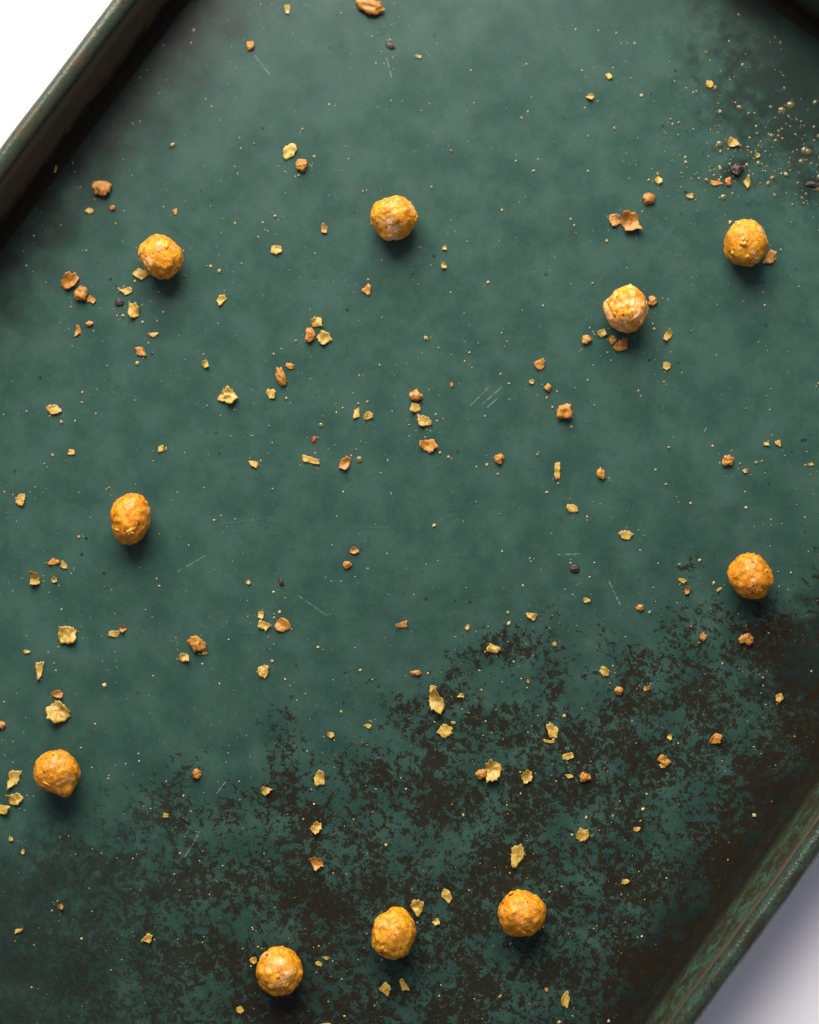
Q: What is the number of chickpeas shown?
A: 10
